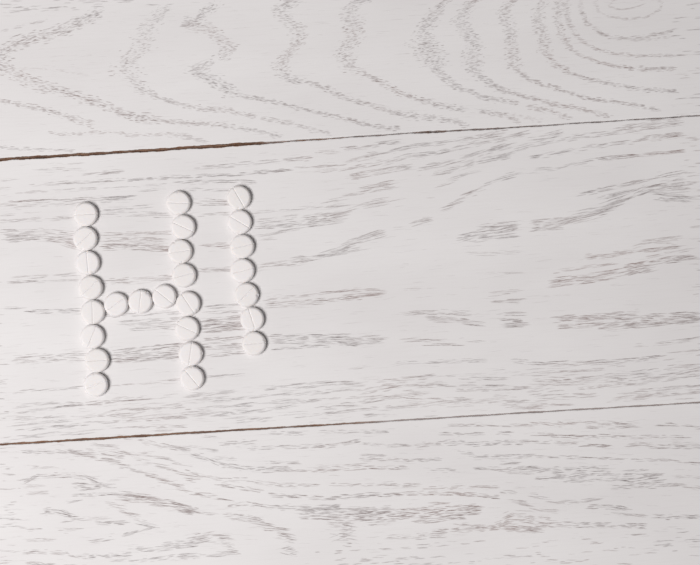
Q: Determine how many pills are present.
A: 26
